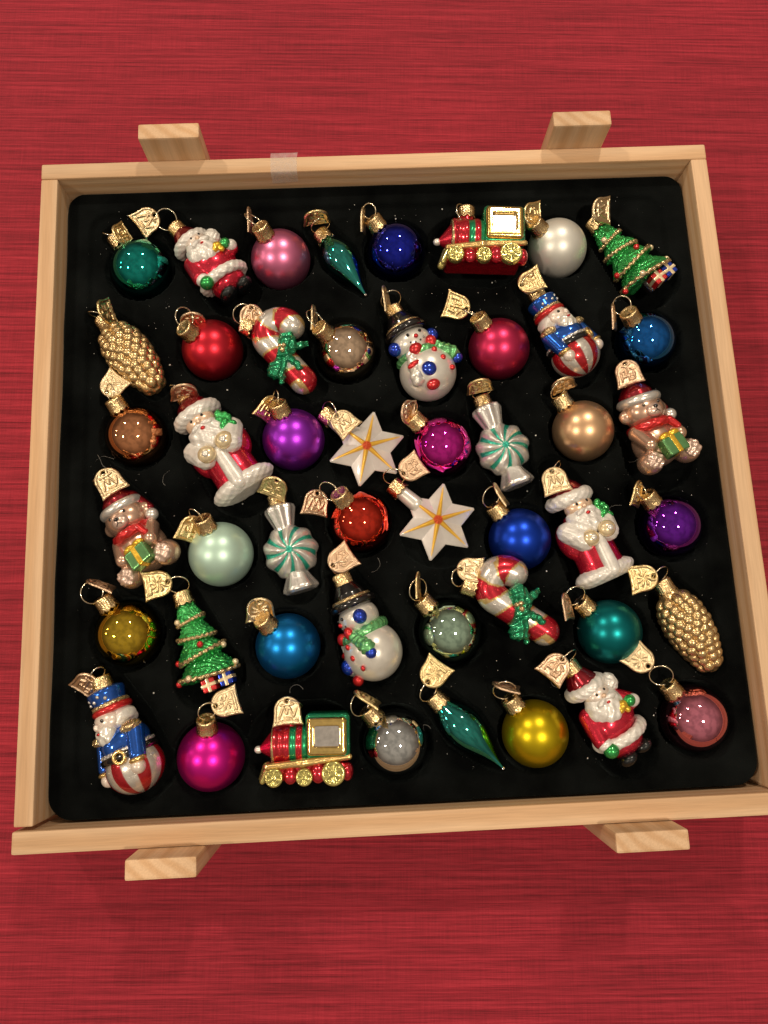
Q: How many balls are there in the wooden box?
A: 24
